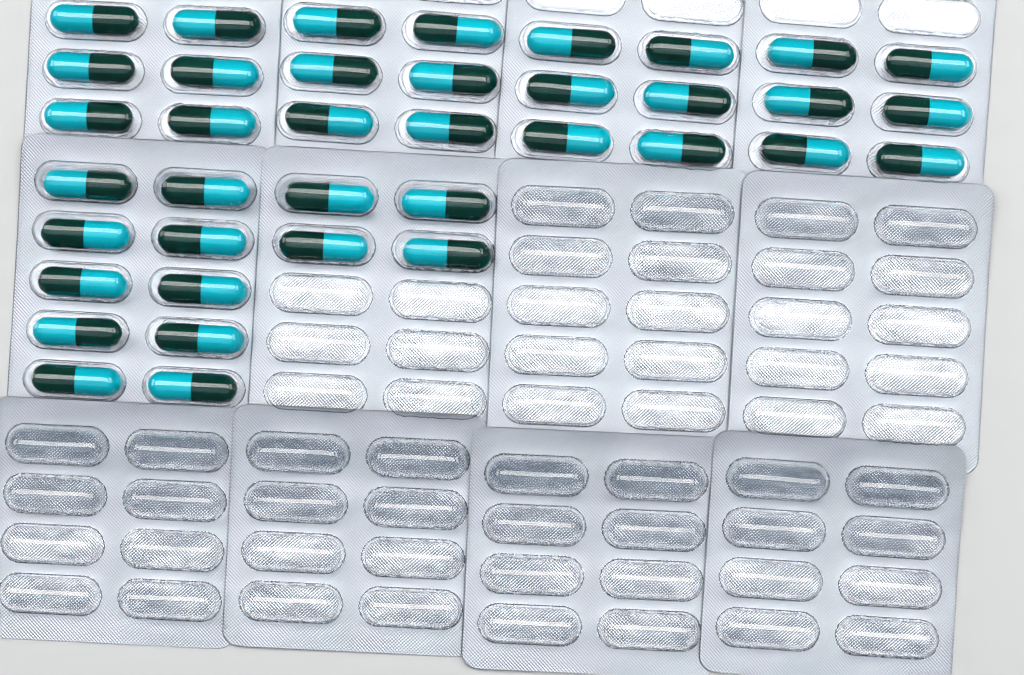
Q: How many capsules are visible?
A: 38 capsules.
